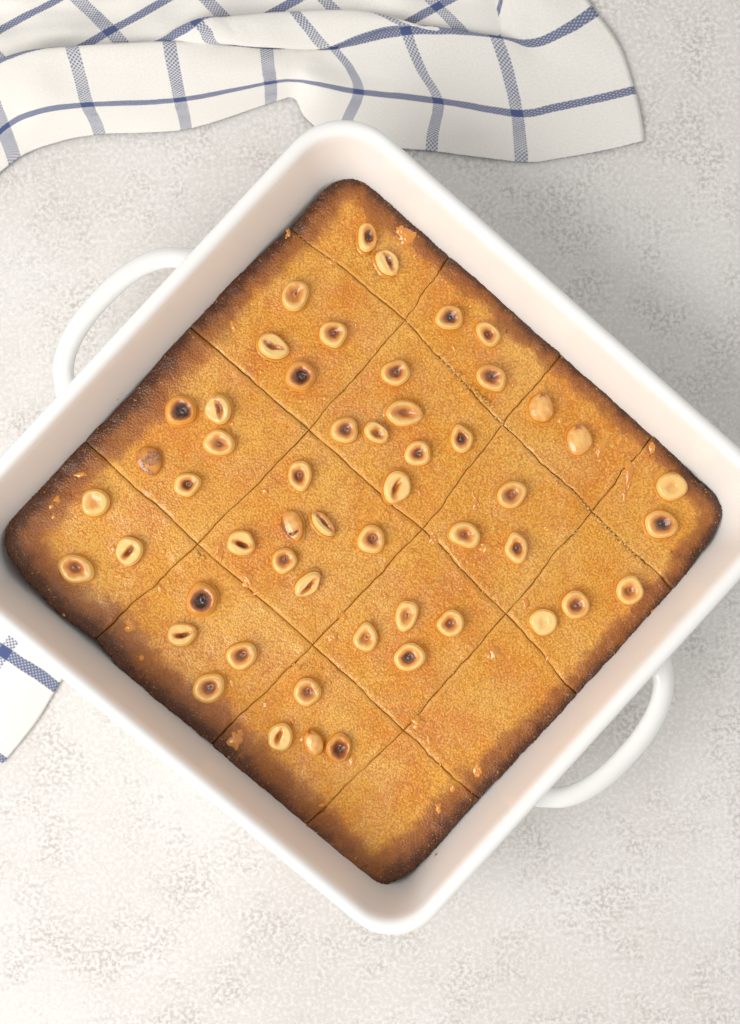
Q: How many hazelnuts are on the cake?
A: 53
